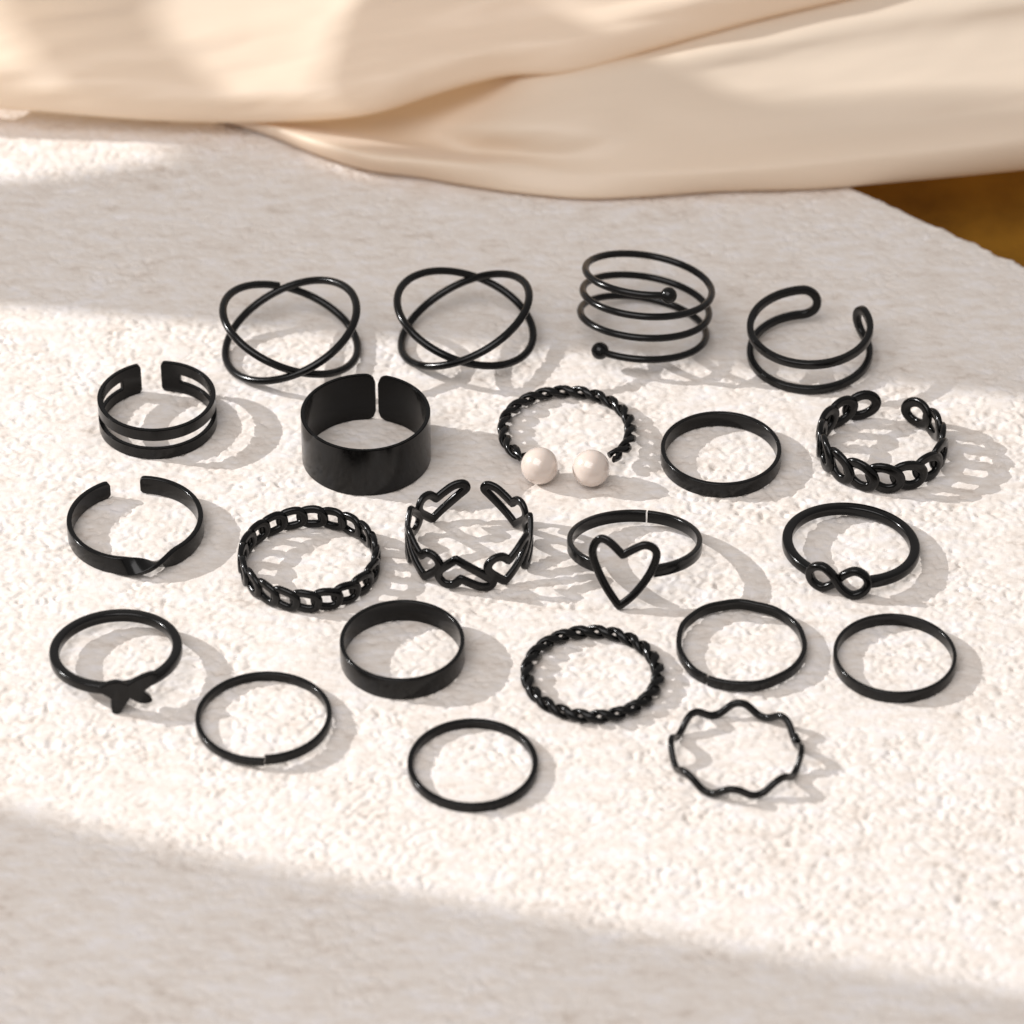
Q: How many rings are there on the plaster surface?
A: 22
